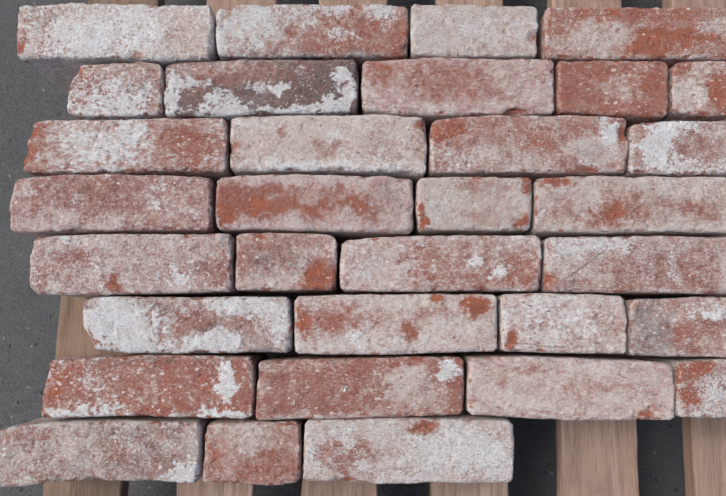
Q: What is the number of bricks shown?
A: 32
